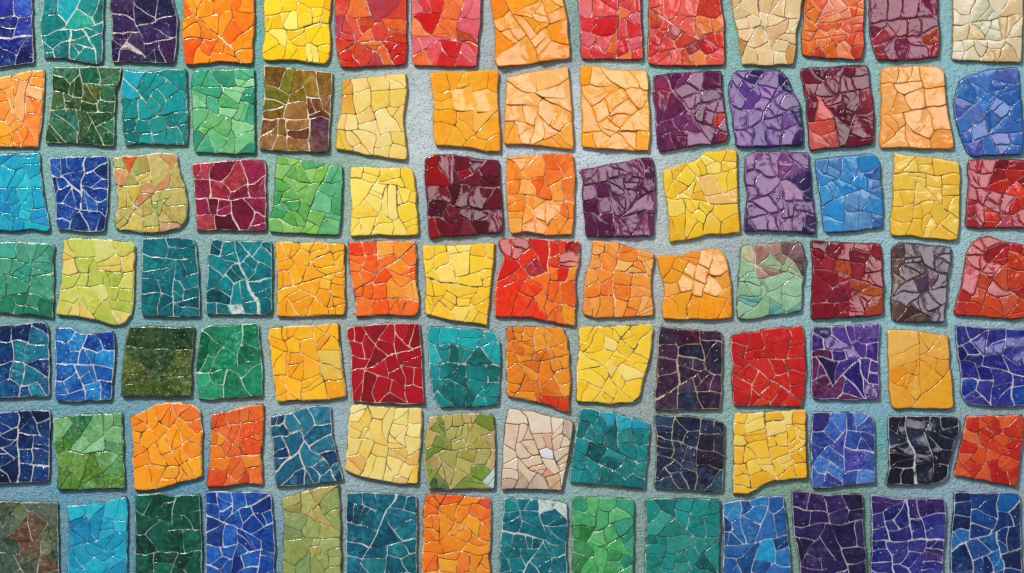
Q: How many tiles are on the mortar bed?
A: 98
